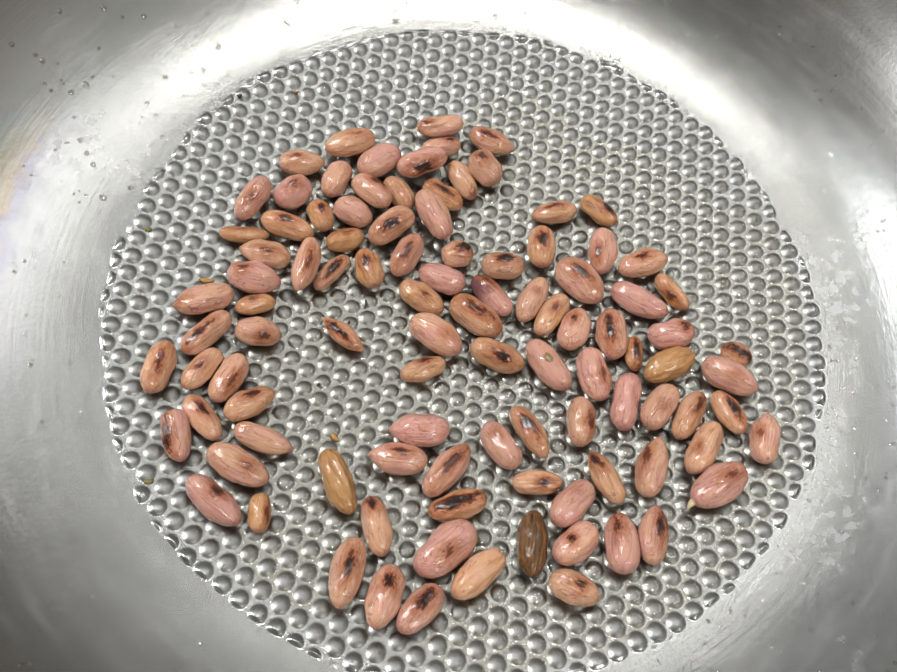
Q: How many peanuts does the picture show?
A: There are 101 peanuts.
